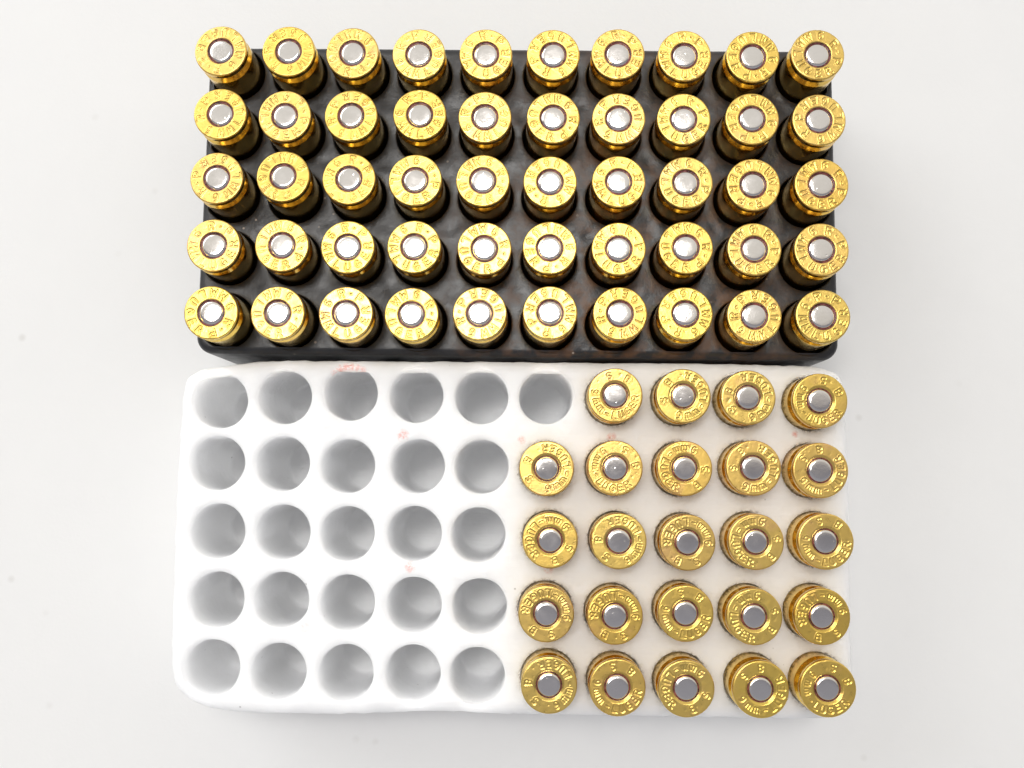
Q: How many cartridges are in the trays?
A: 74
